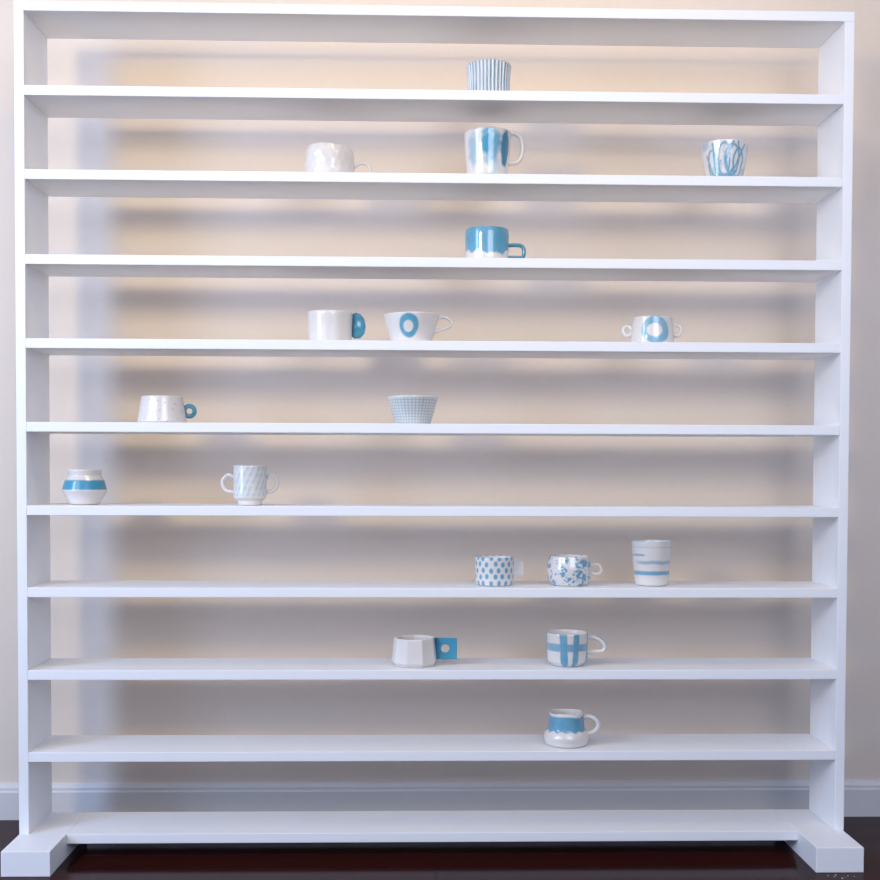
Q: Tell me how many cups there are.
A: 18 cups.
